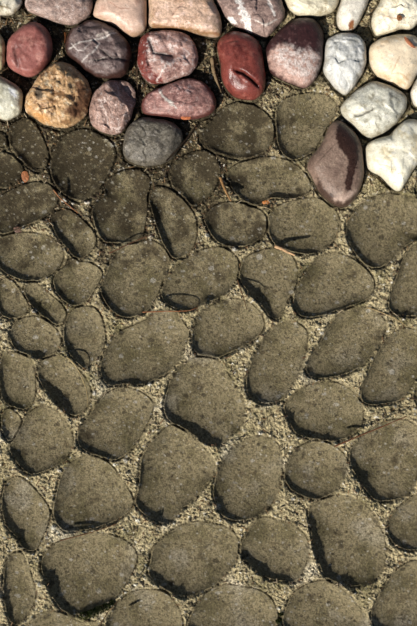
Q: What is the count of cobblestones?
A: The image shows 25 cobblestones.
